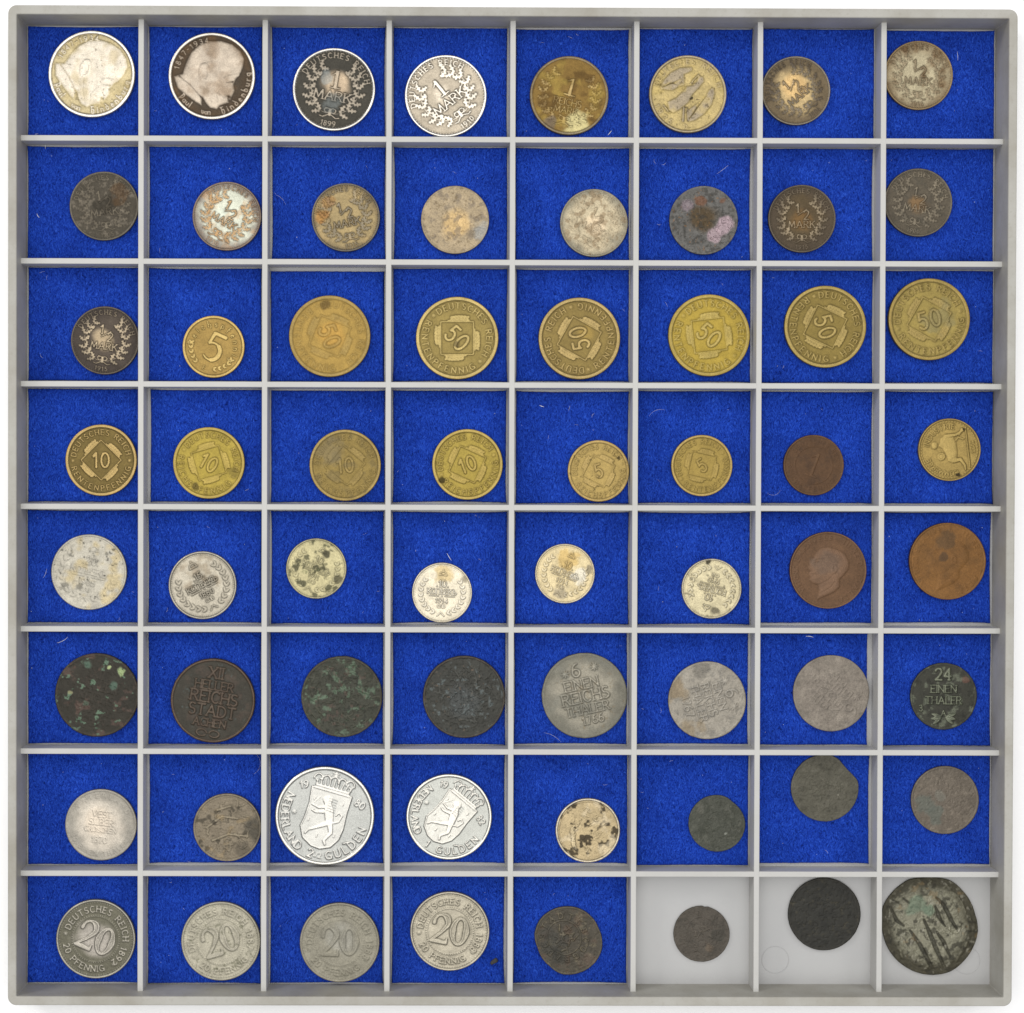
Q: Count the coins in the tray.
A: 64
